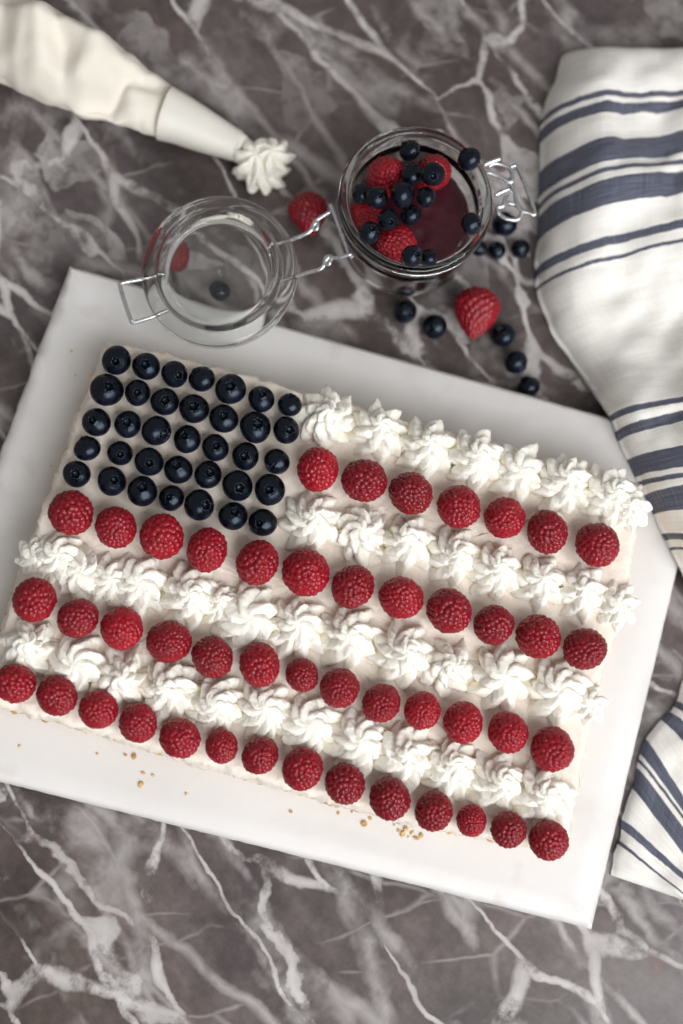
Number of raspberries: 53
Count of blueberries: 59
